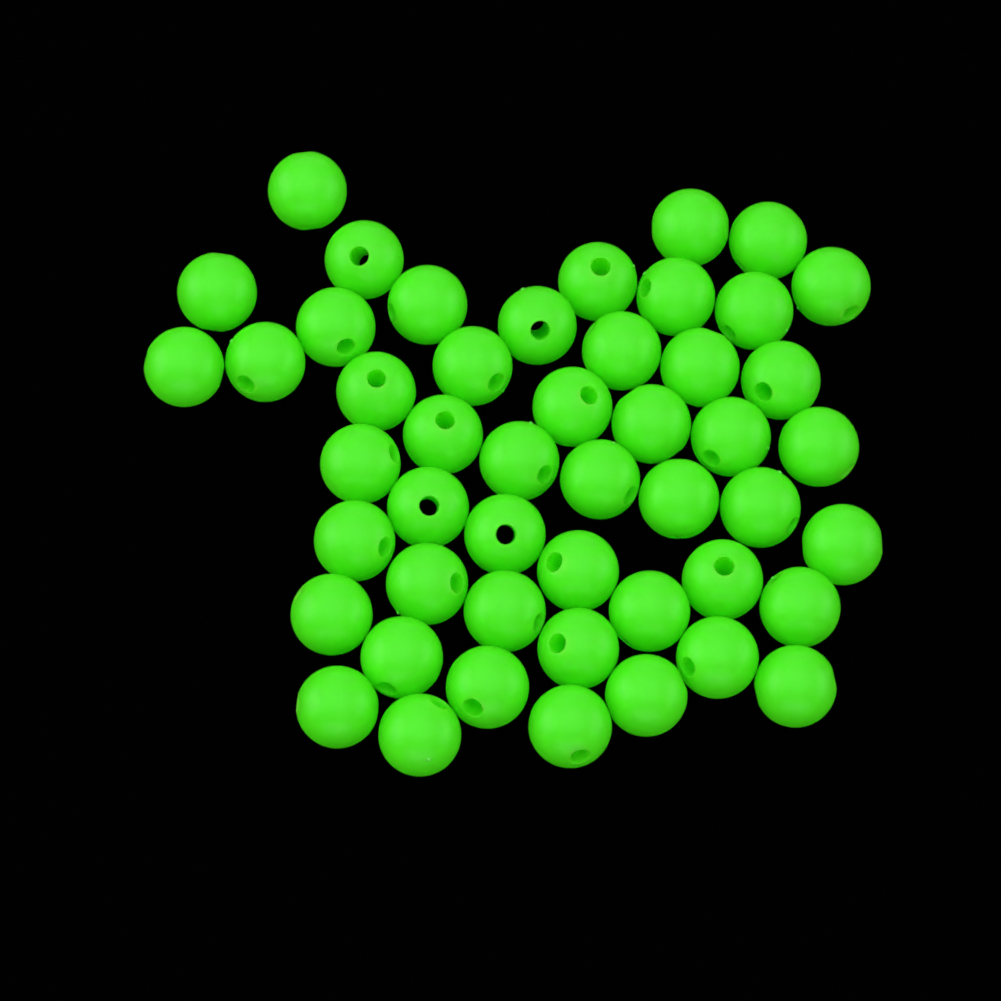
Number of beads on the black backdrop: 49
